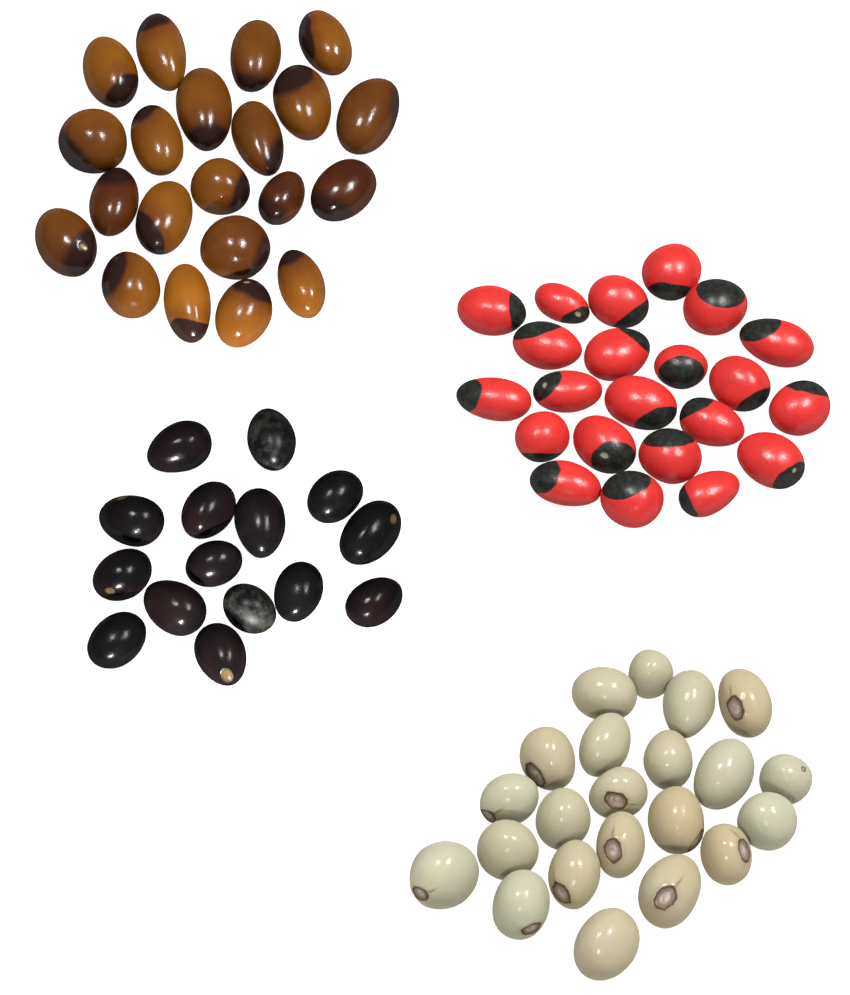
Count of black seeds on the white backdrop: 15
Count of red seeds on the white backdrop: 22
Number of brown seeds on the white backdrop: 21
